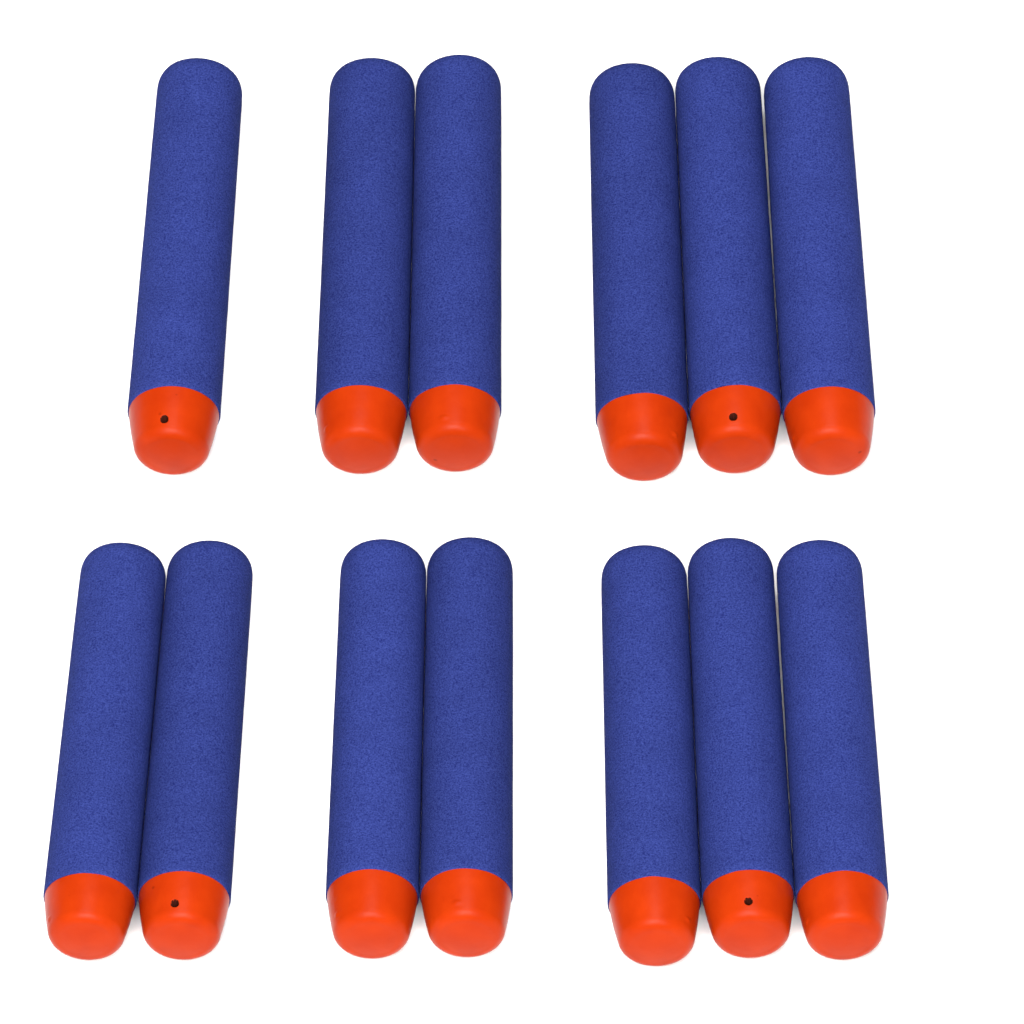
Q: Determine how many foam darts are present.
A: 13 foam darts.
